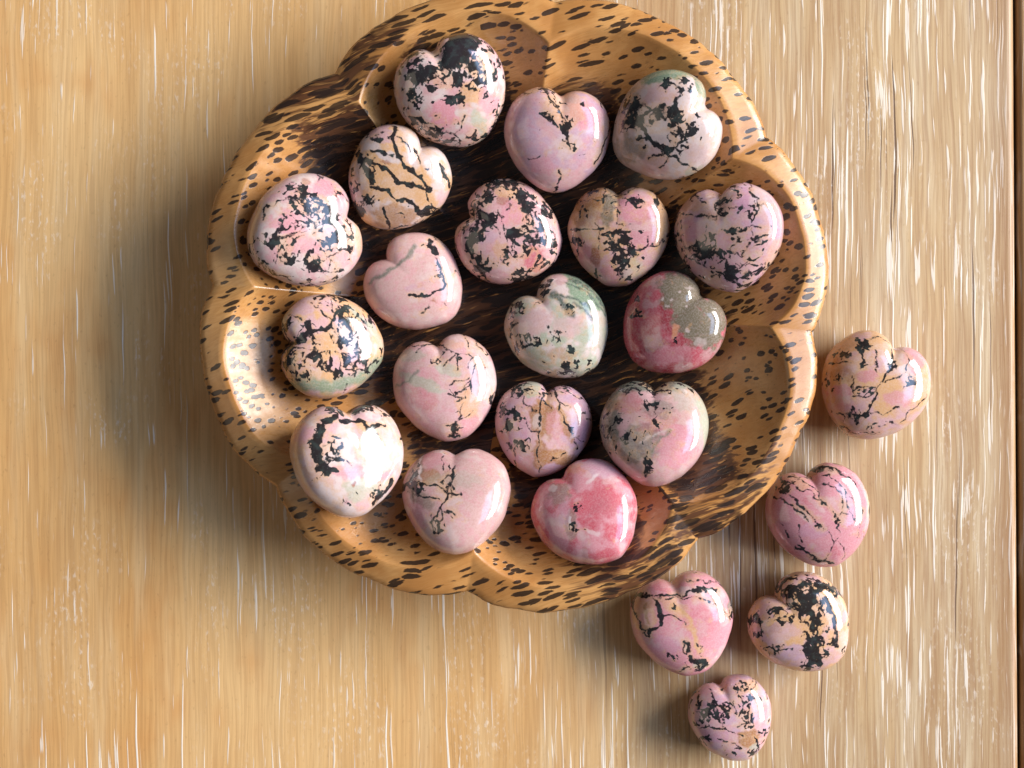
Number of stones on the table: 23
